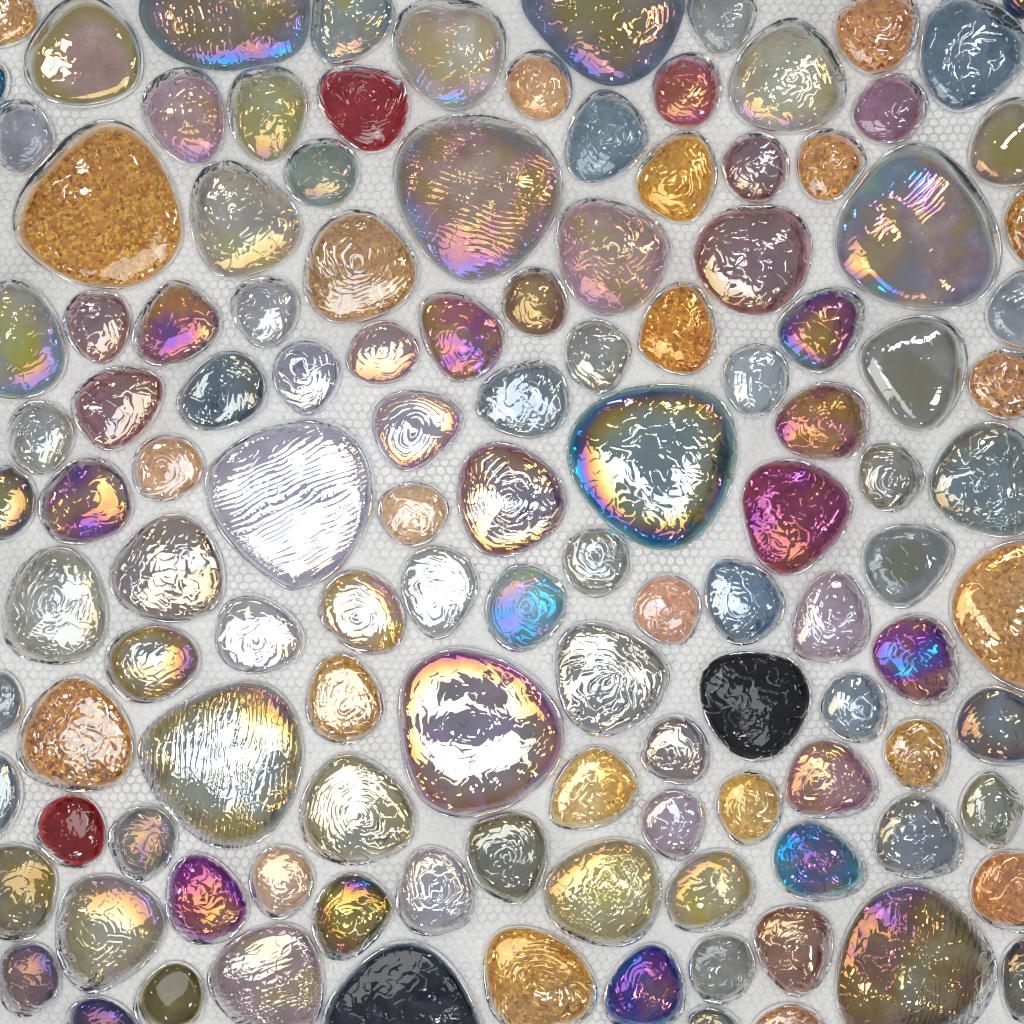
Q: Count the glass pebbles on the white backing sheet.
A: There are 123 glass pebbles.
